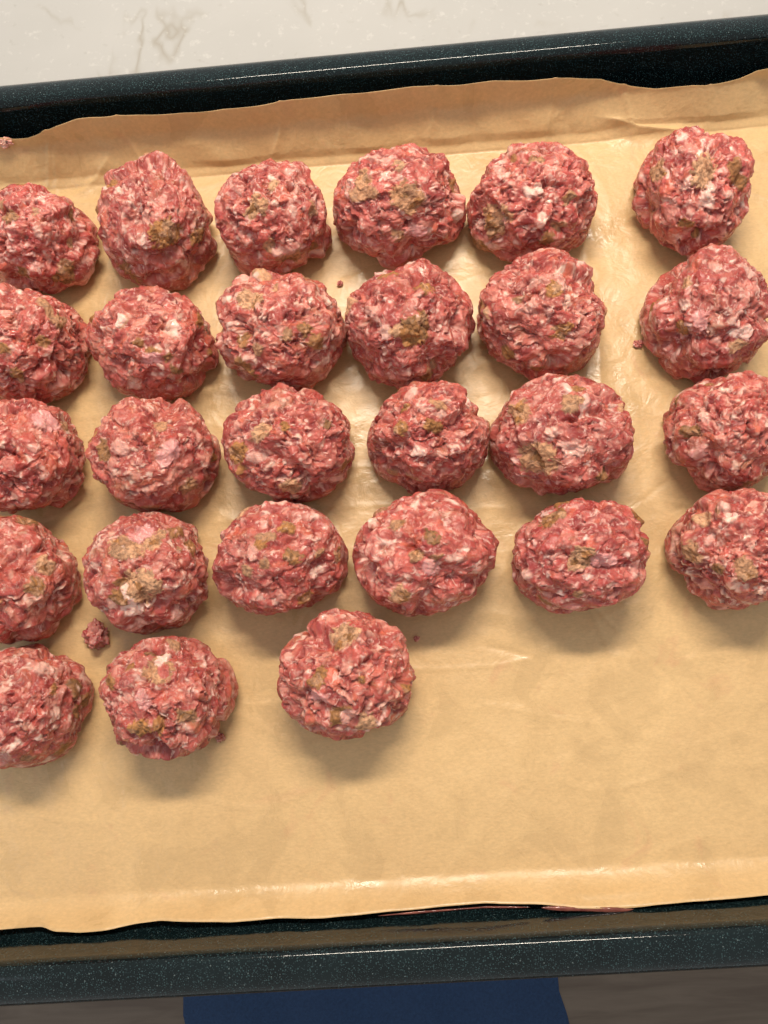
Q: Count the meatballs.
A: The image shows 27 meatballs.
